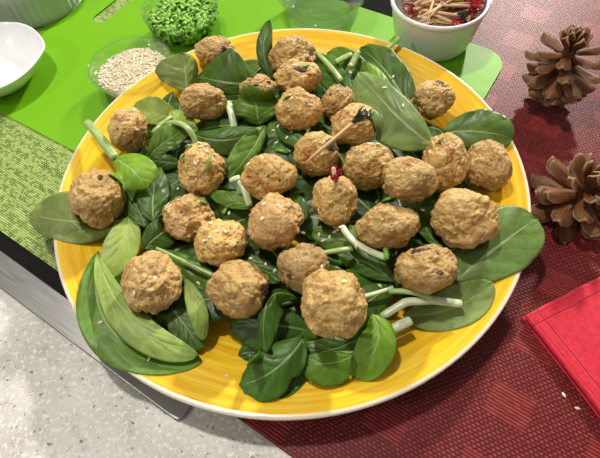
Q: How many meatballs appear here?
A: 29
